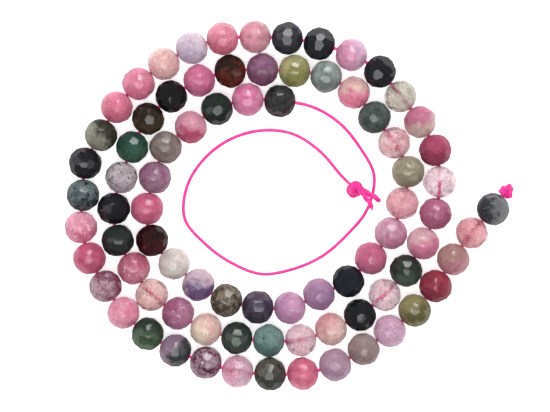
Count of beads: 81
